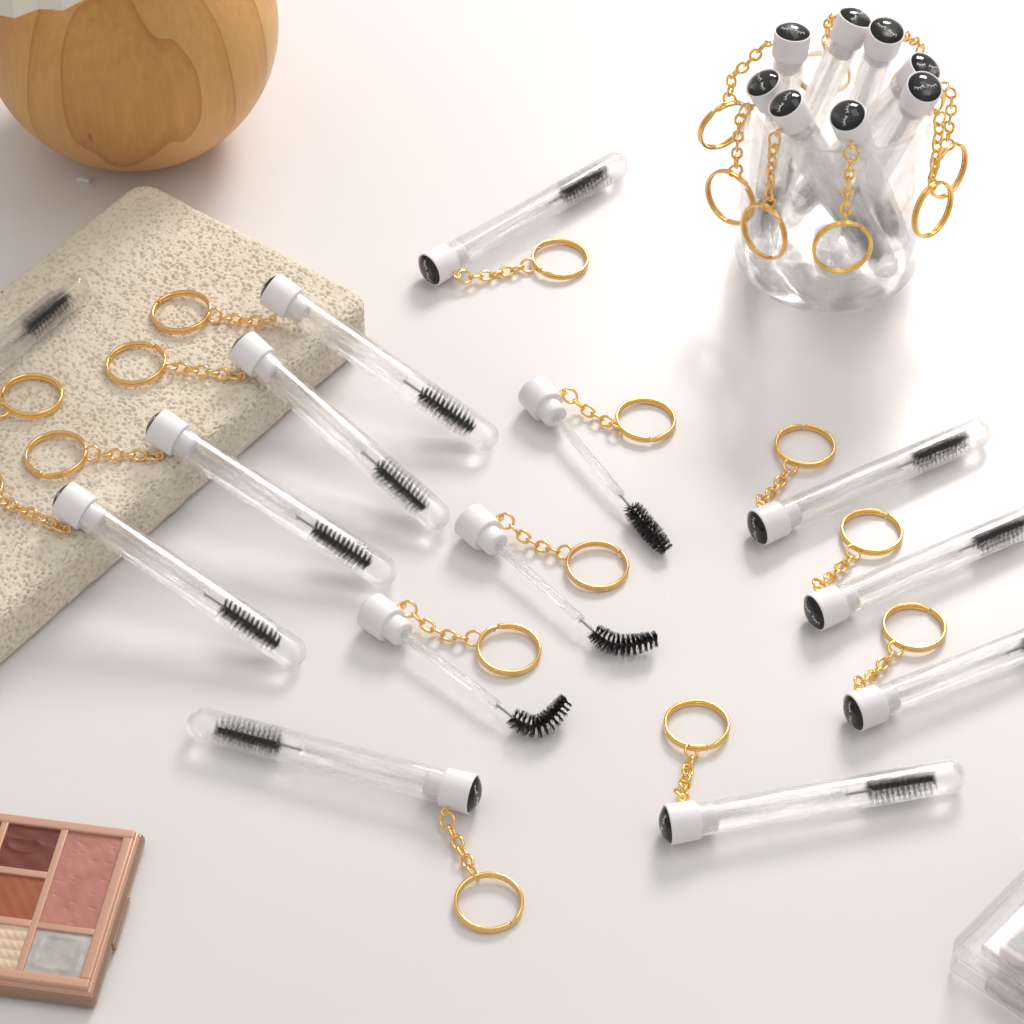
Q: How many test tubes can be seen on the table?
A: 19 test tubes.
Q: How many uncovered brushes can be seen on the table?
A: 3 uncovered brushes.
